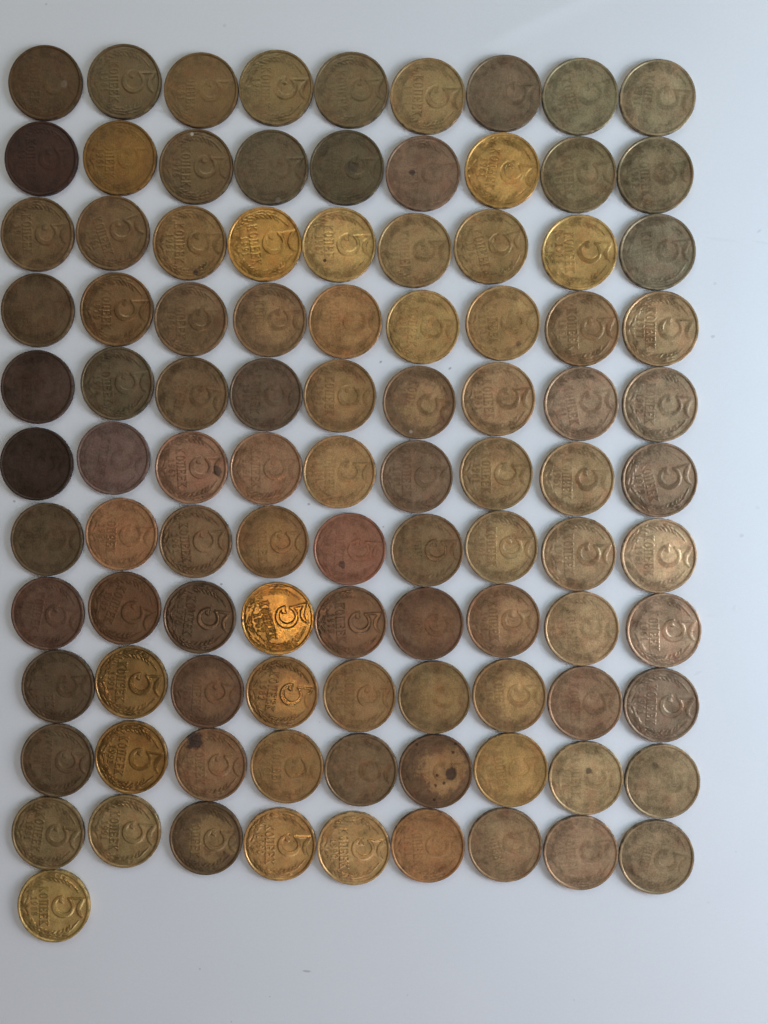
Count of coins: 100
